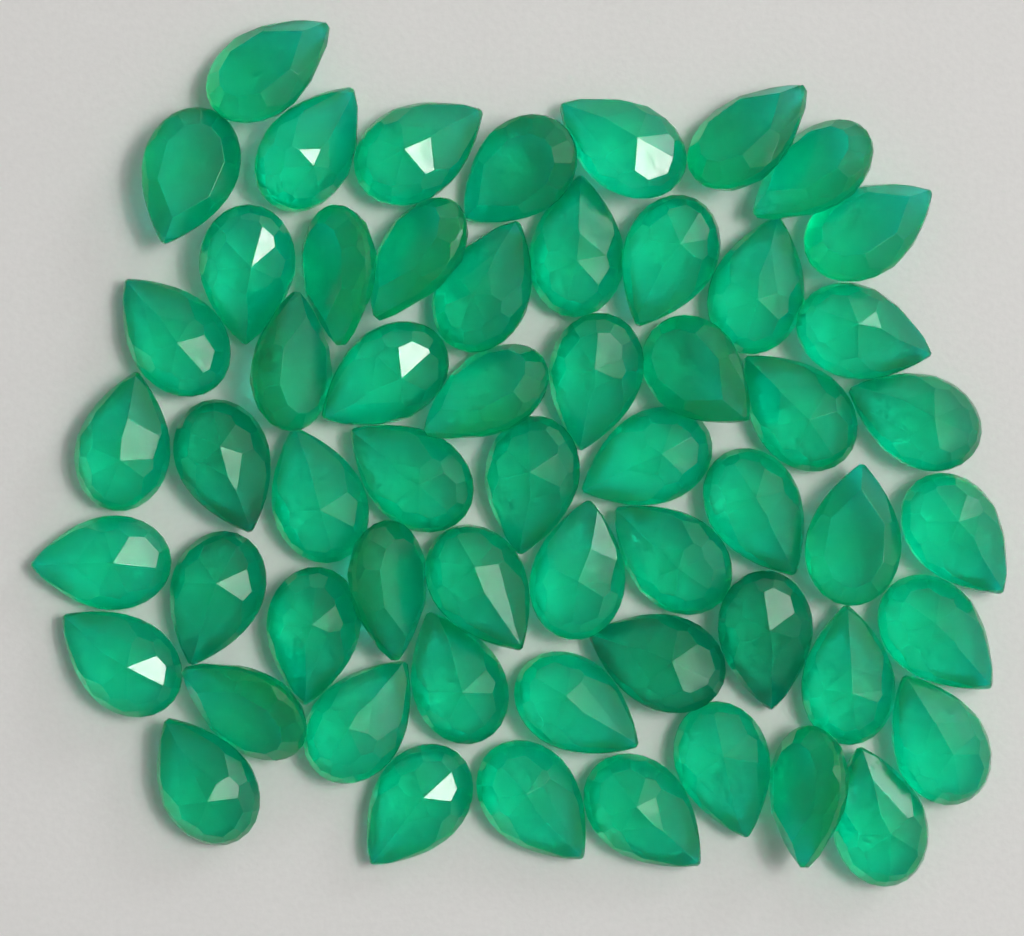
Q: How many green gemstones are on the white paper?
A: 58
